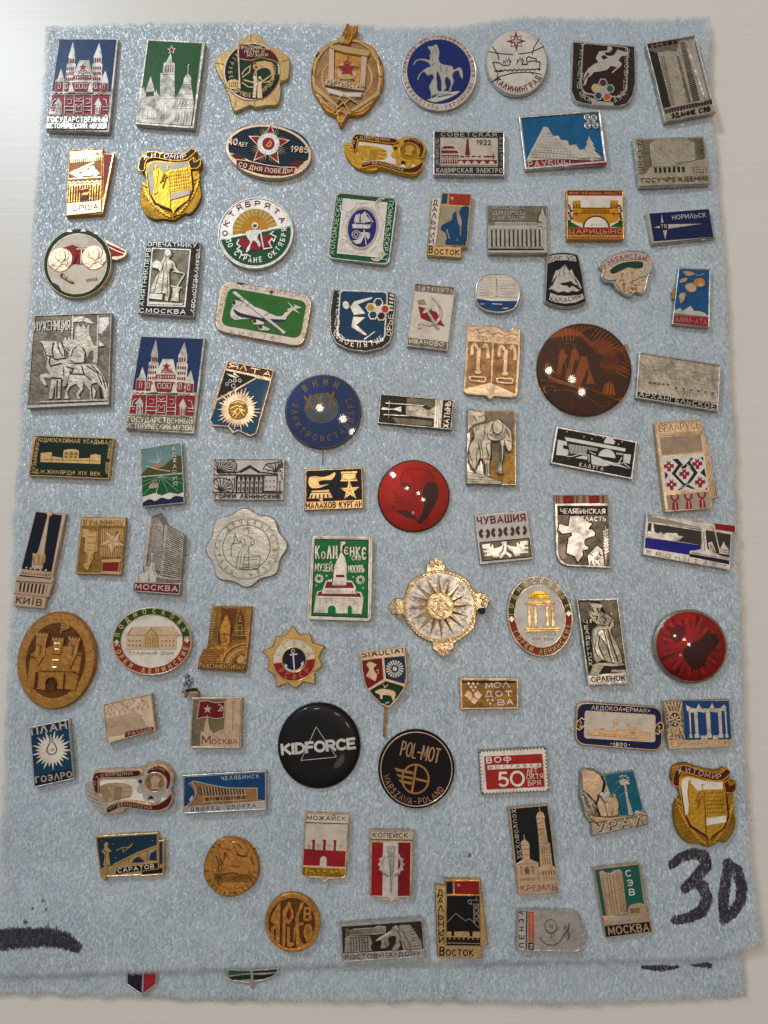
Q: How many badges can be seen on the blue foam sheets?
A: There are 88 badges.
